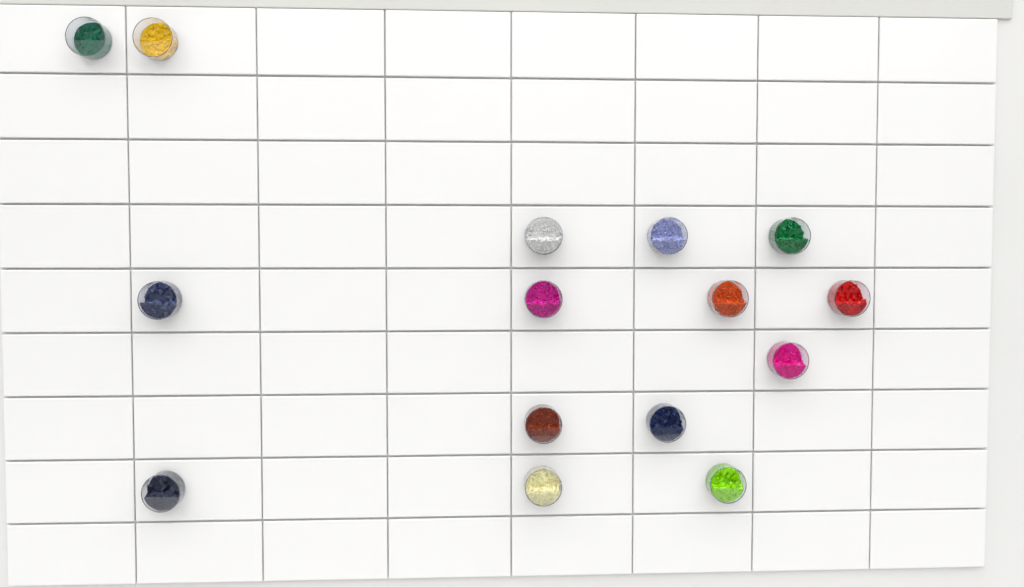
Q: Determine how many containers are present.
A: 15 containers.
